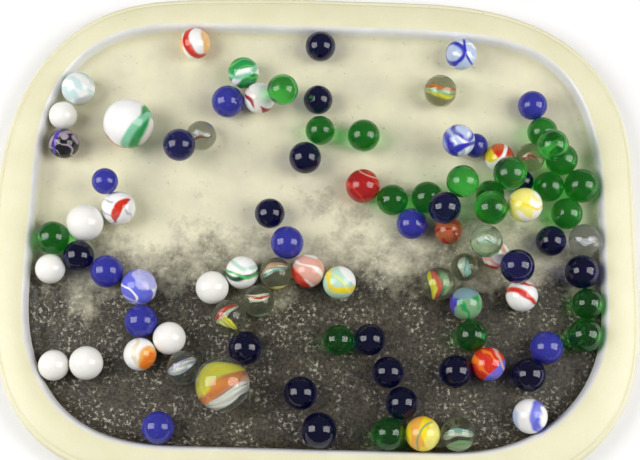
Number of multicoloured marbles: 37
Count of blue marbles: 29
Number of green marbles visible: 21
